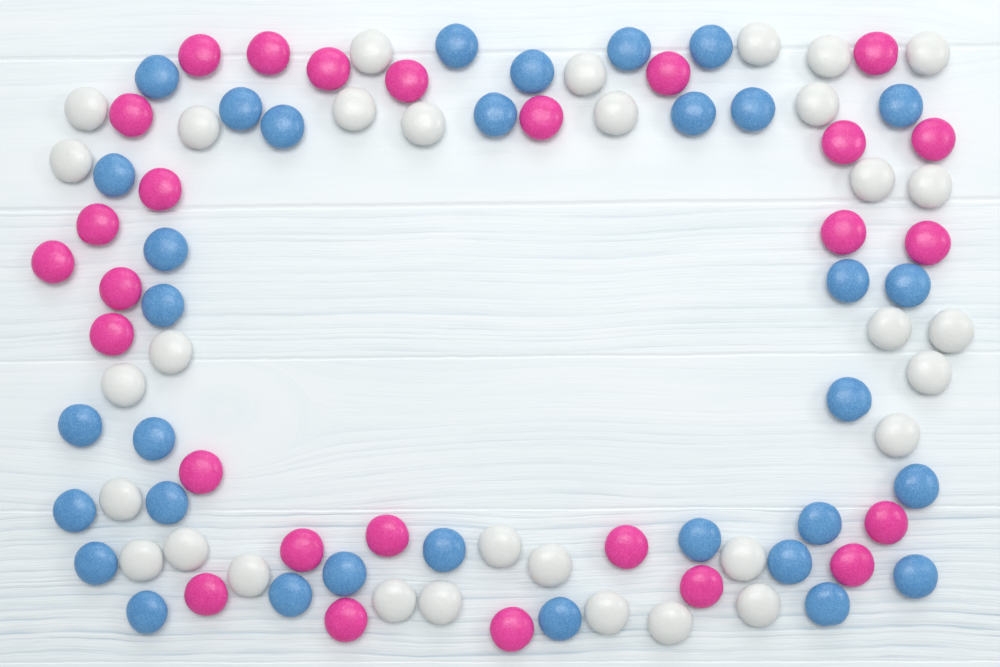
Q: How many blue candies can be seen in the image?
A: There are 33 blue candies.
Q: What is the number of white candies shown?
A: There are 32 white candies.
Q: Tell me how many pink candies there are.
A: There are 27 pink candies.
